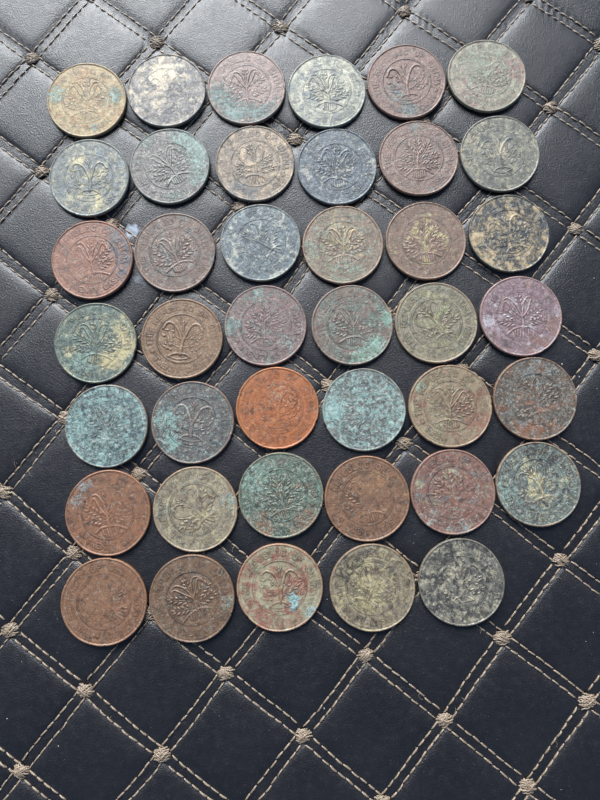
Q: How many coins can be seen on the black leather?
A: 41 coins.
